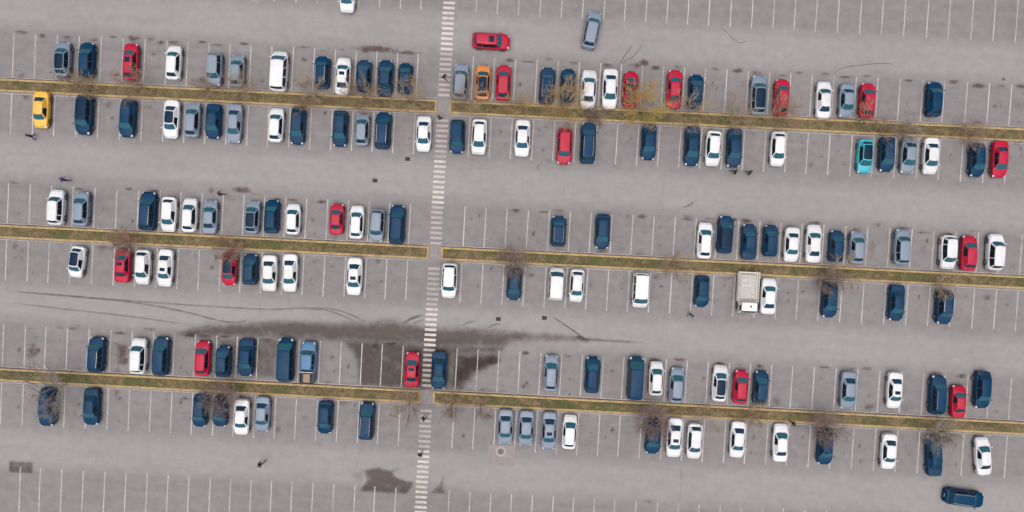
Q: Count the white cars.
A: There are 48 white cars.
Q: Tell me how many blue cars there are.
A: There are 58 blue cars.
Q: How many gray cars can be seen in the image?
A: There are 24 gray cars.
